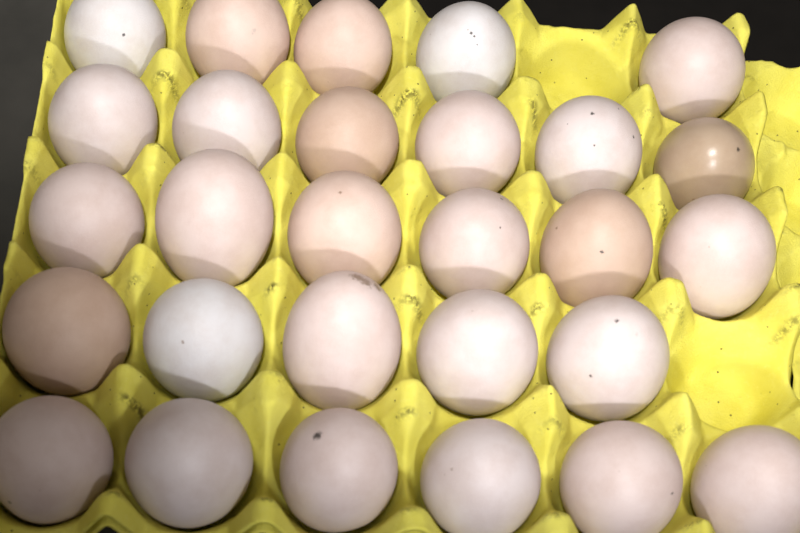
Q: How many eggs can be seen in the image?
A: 28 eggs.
